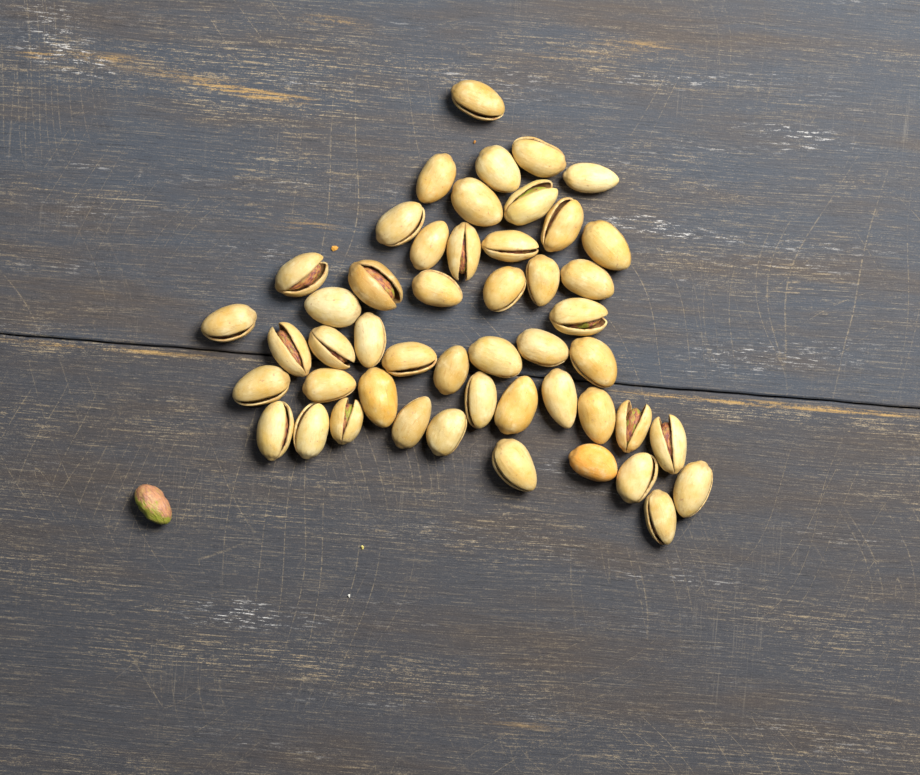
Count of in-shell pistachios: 49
